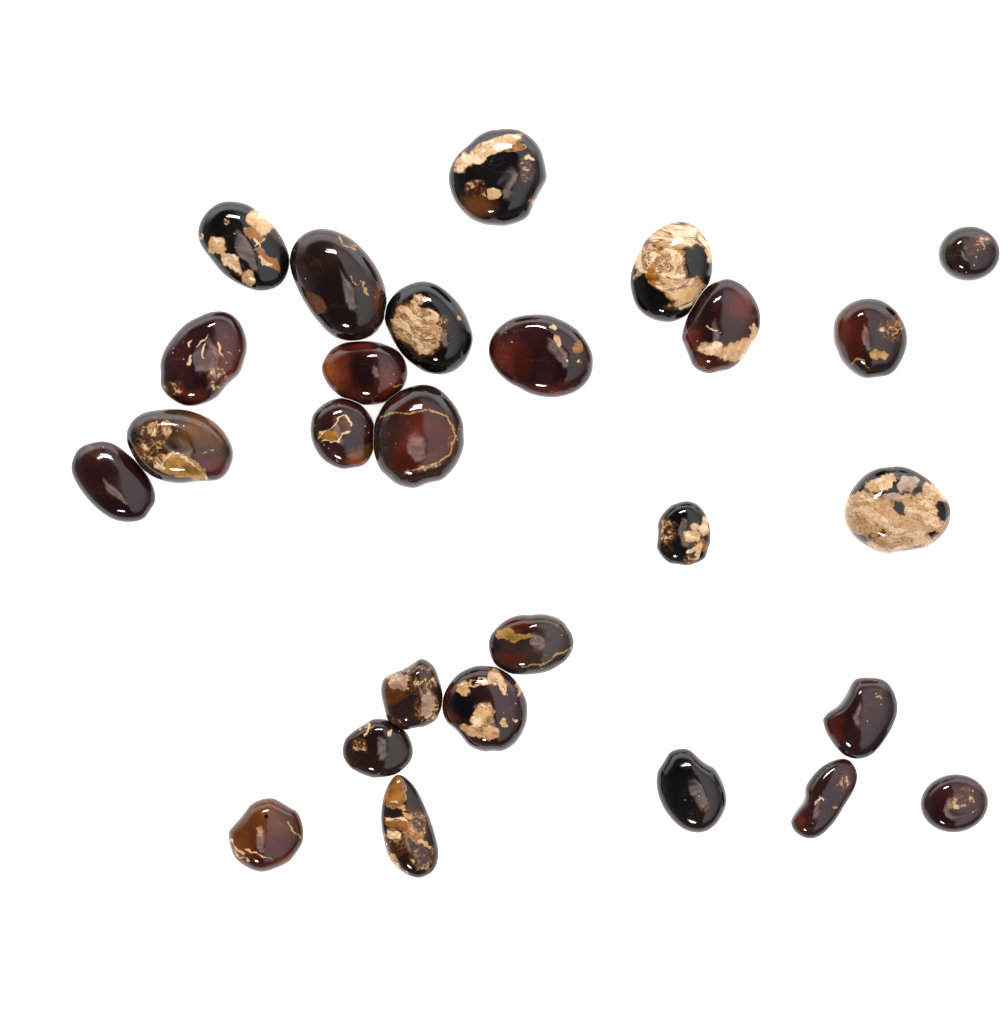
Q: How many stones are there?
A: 27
